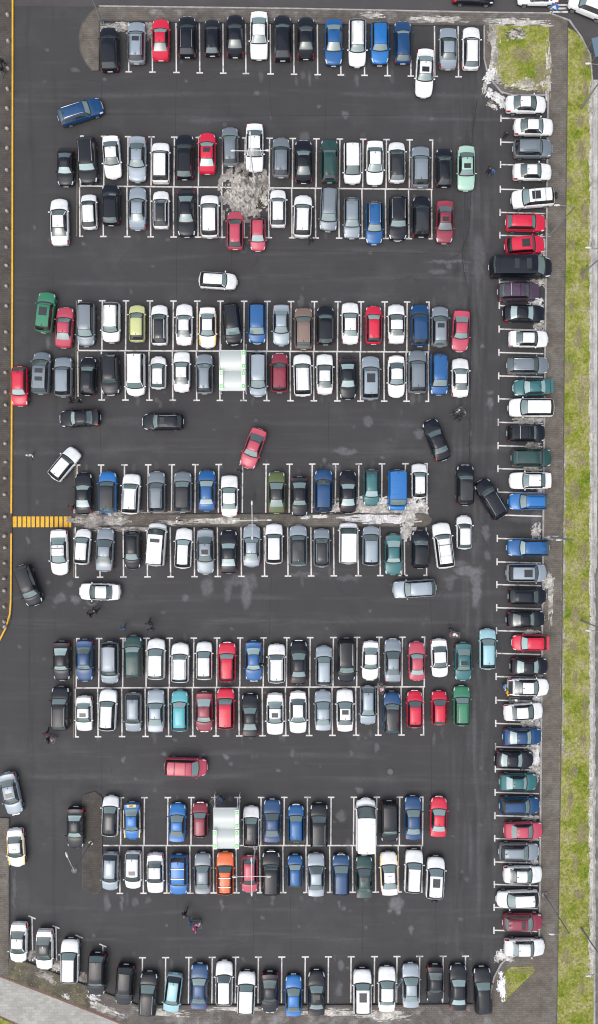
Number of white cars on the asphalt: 84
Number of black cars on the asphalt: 57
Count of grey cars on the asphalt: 43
